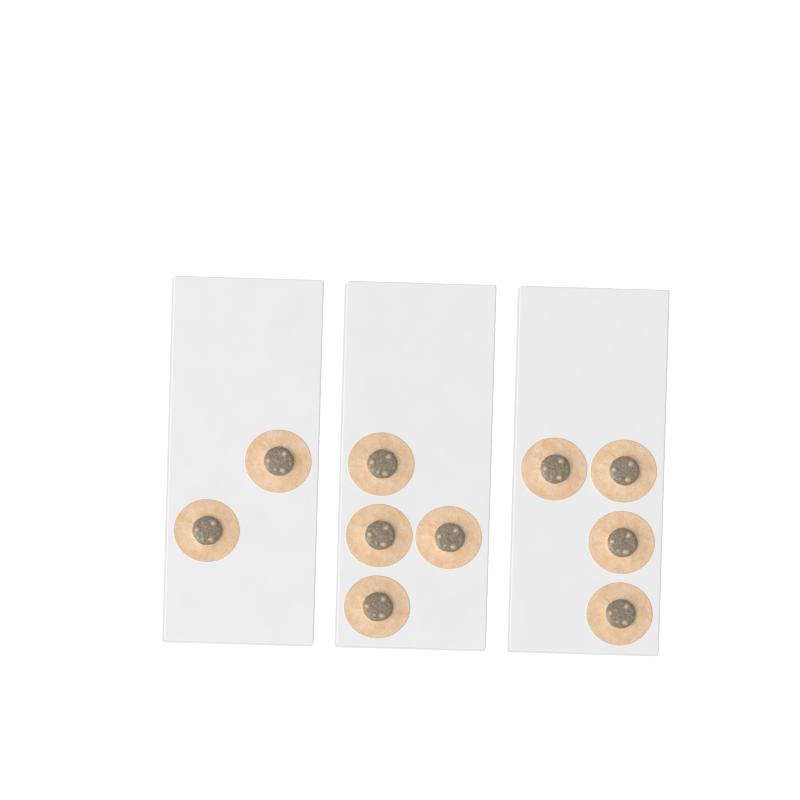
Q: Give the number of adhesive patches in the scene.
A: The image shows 10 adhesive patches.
